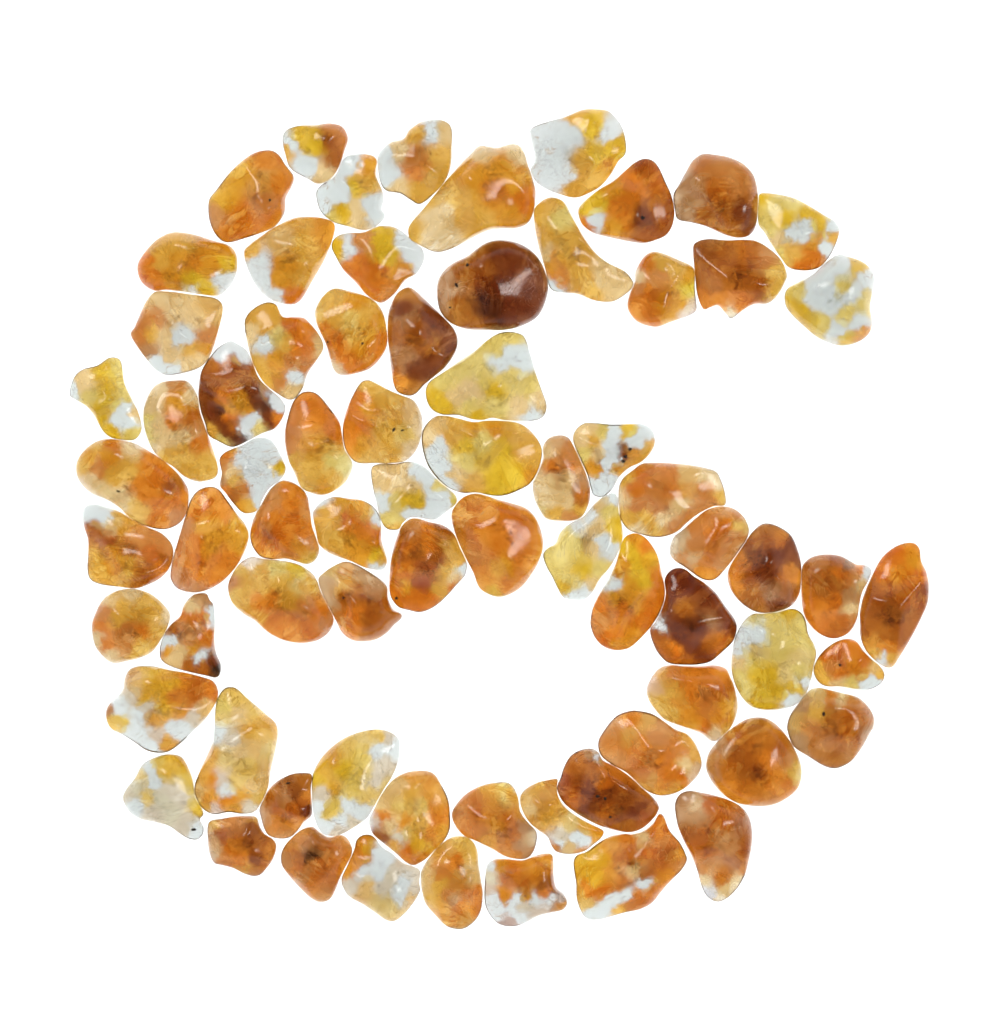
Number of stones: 73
